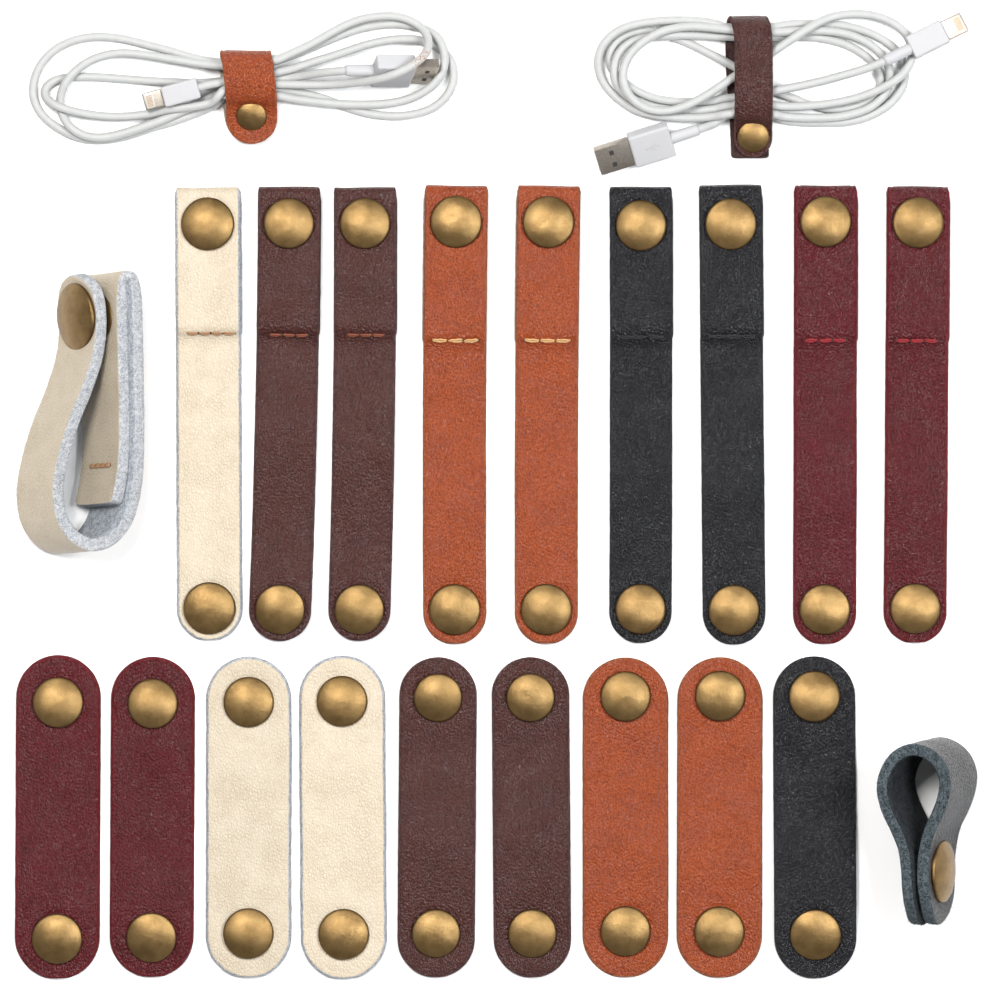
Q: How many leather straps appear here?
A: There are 22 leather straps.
